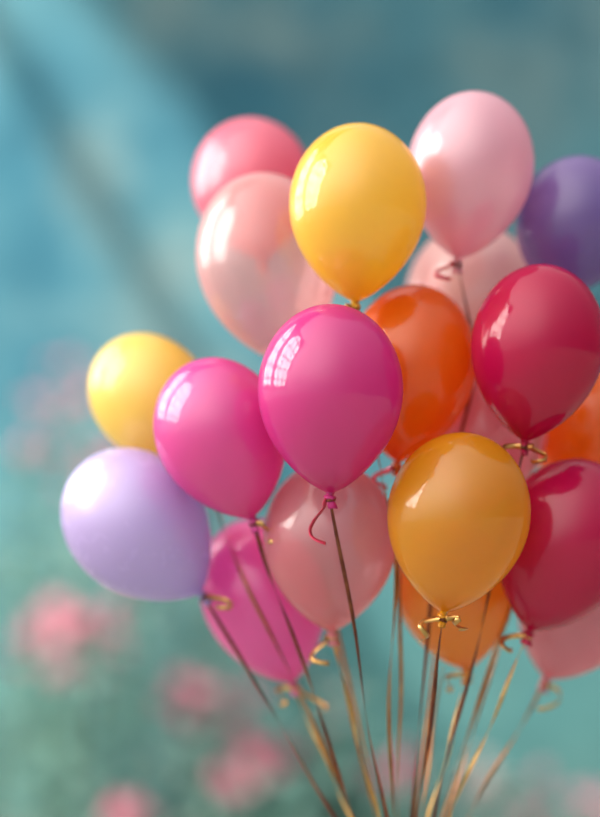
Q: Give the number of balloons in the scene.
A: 20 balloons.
